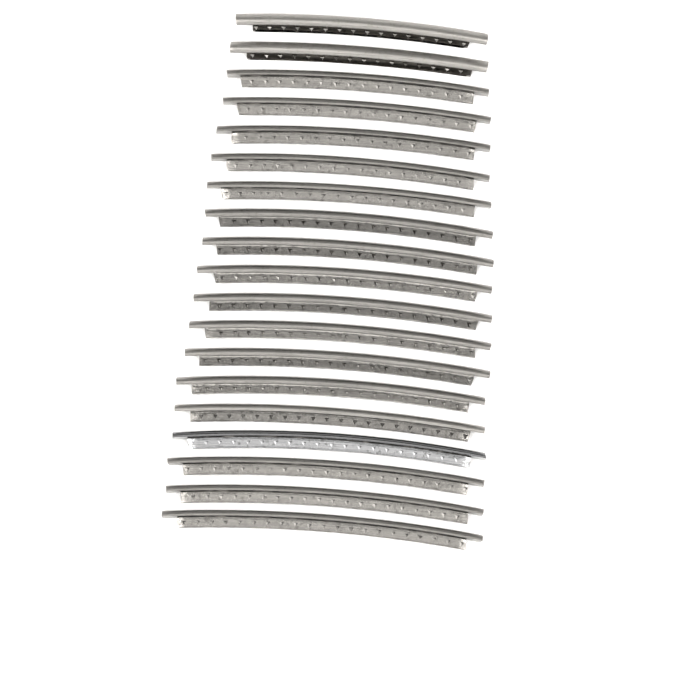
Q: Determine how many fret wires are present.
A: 19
